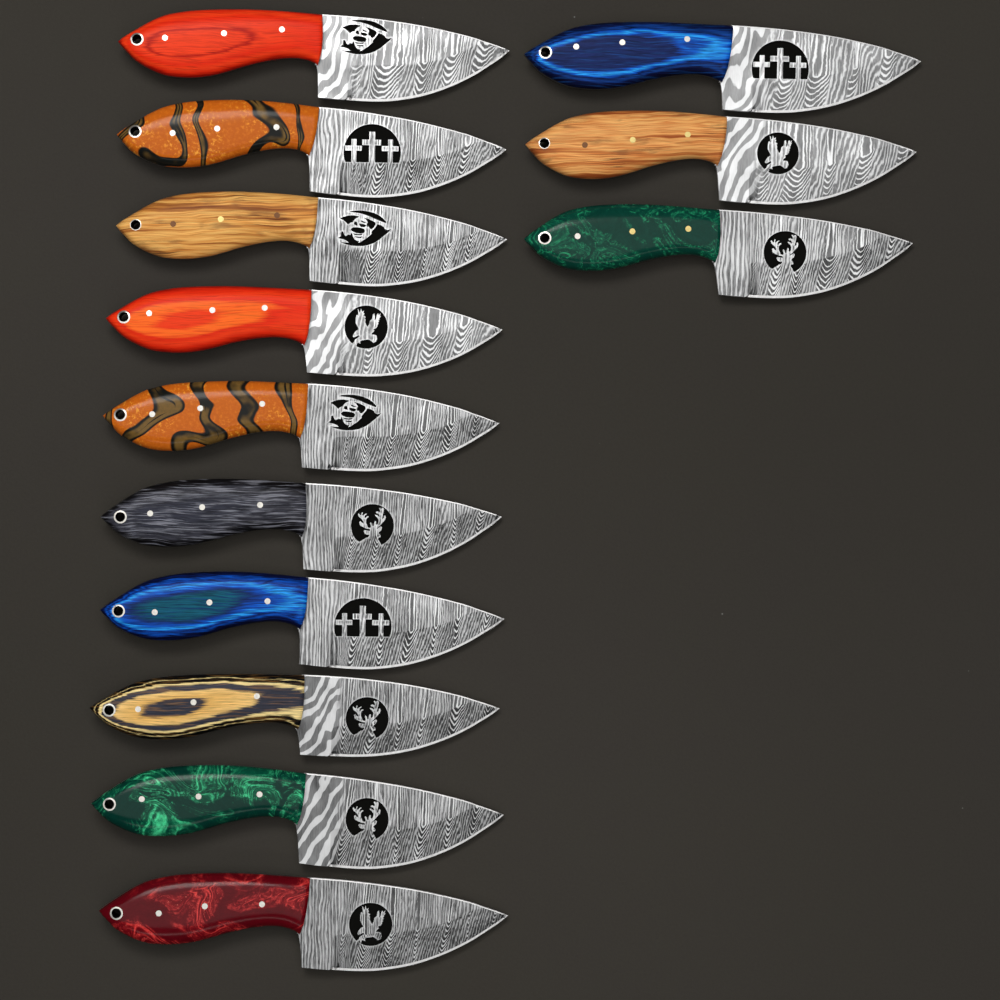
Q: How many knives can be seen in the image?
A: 13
